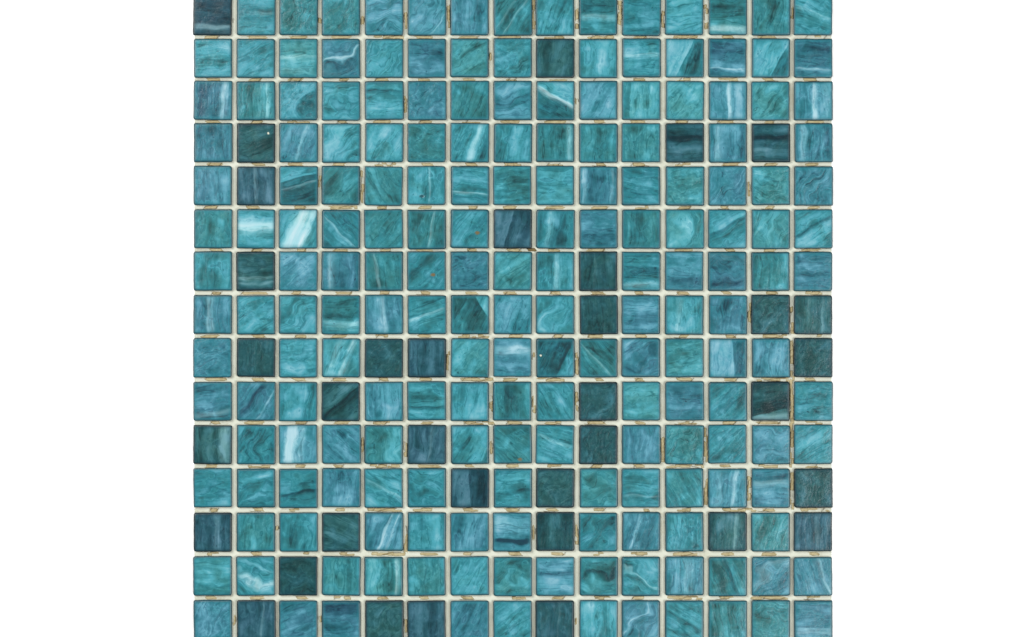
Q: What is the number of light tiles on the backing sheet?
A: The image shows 190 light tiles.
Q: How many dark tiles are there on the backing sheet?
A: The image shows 35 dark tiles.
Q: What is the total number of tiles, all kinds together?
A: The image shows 225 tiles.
